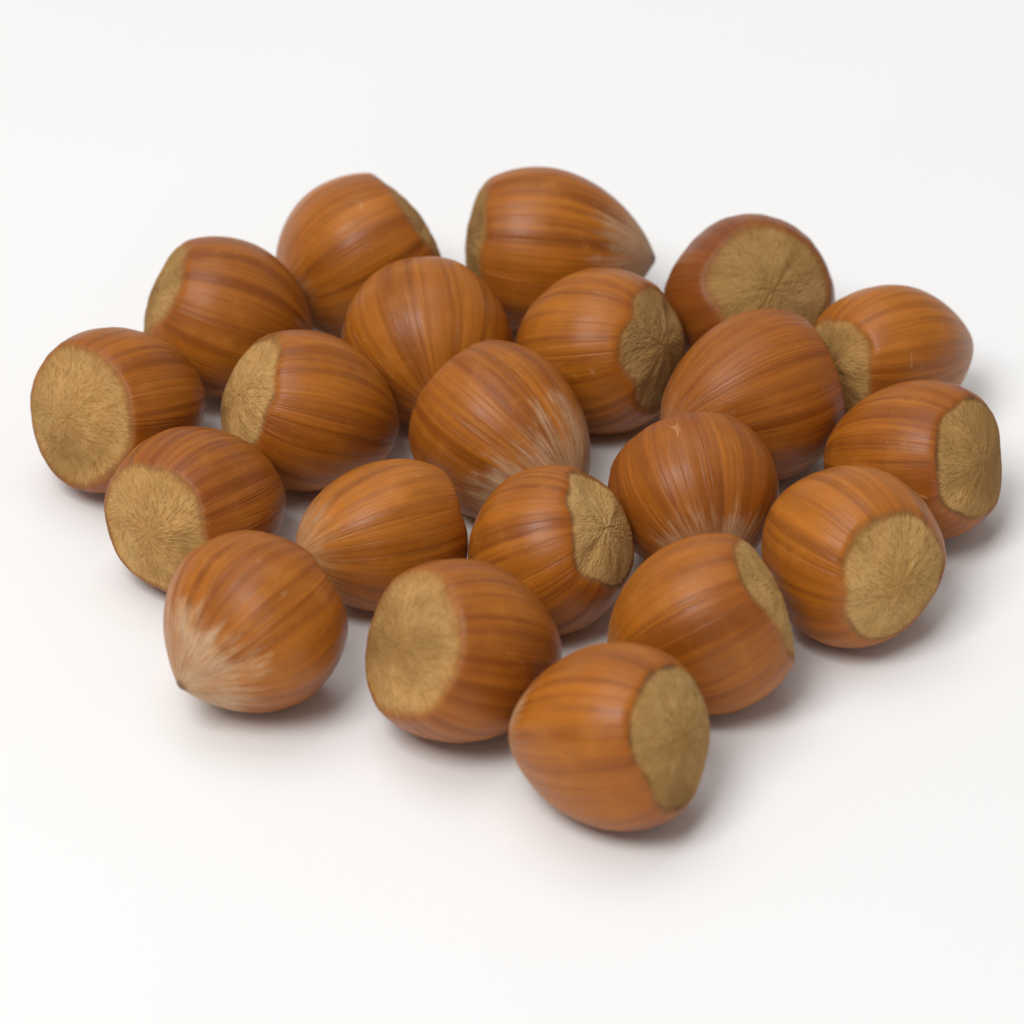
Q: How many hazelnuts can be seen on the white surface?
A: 21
